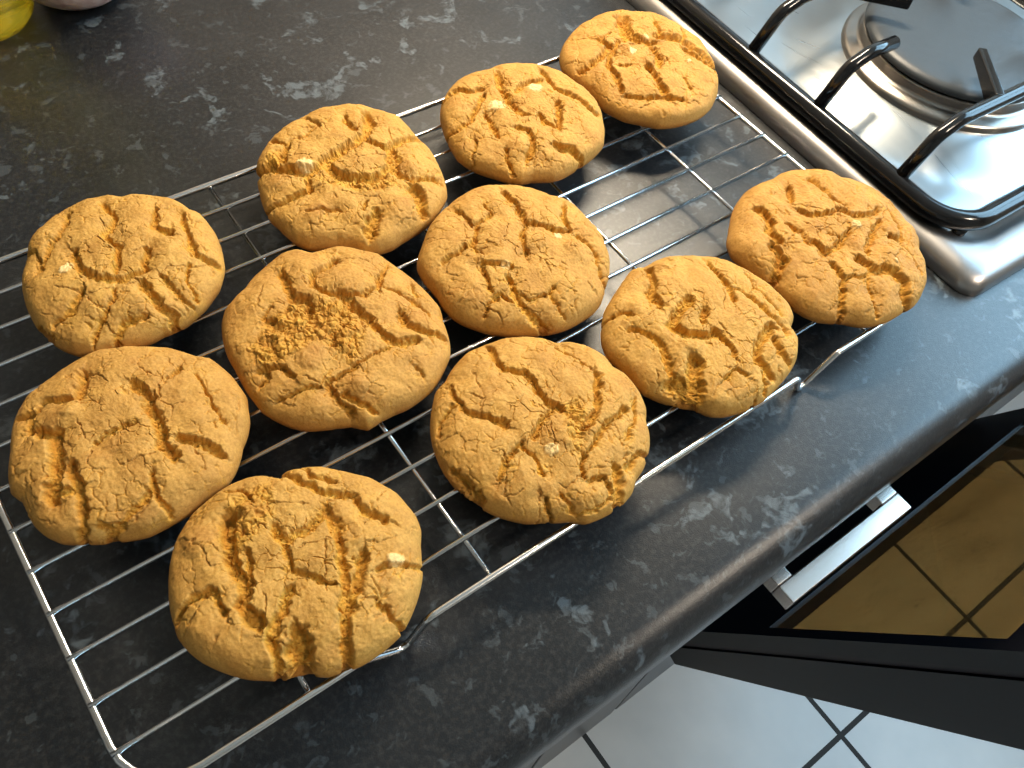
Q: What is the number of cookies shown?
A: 11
